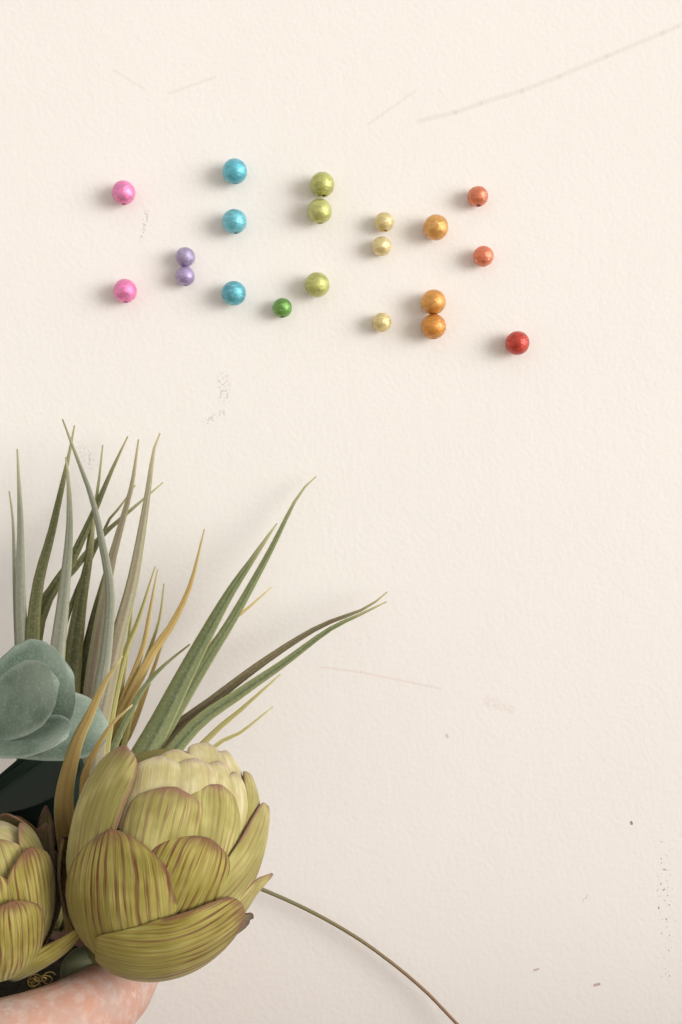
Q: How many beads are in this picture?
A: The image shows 20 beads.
